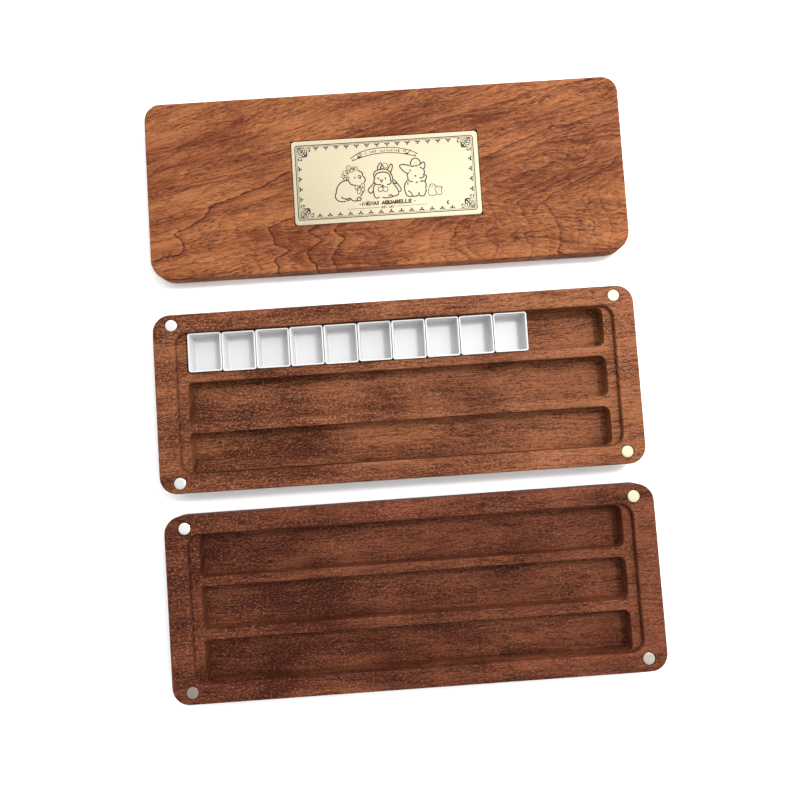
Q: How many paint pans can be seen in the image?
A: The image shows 10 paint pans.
